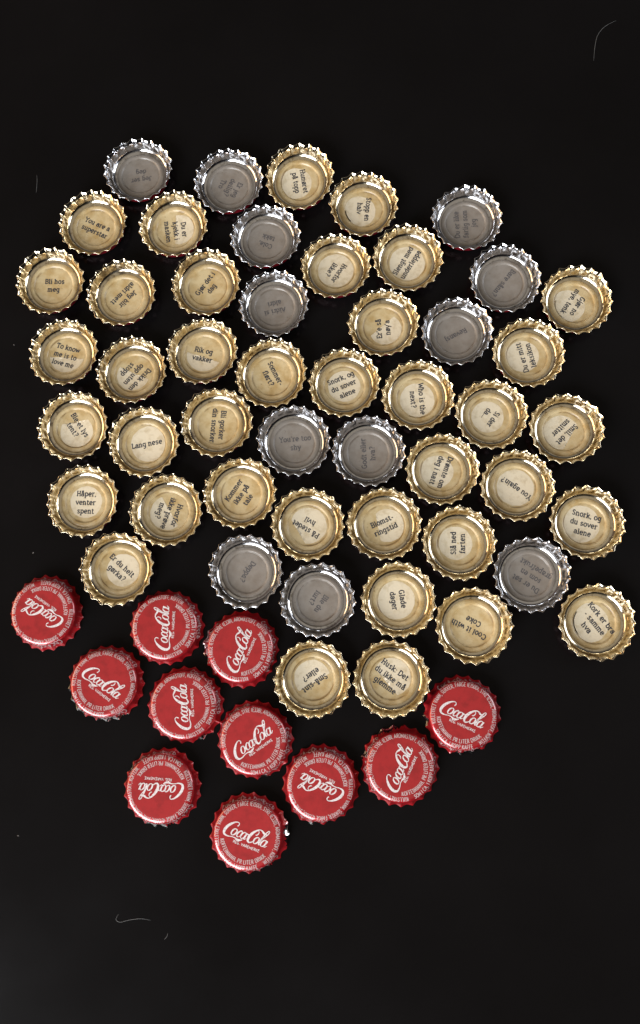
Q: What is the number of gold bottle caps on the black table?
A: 38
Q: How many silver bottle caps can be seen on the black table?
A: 12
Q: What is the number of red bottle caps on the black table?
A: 11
